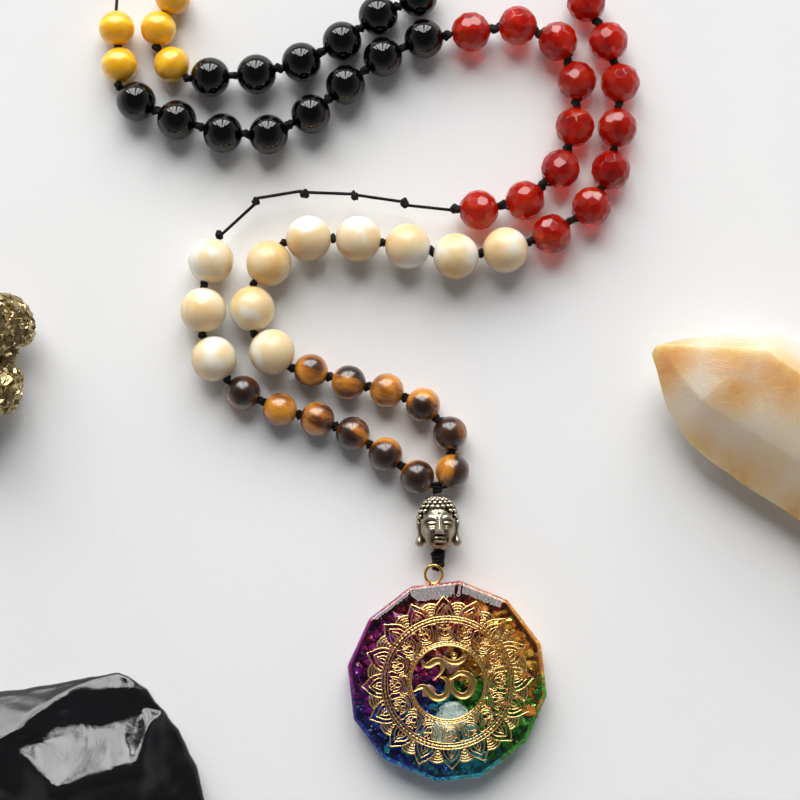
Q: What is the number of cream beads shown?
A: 11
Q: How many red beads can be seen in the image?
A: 15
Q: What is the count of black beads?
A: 14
